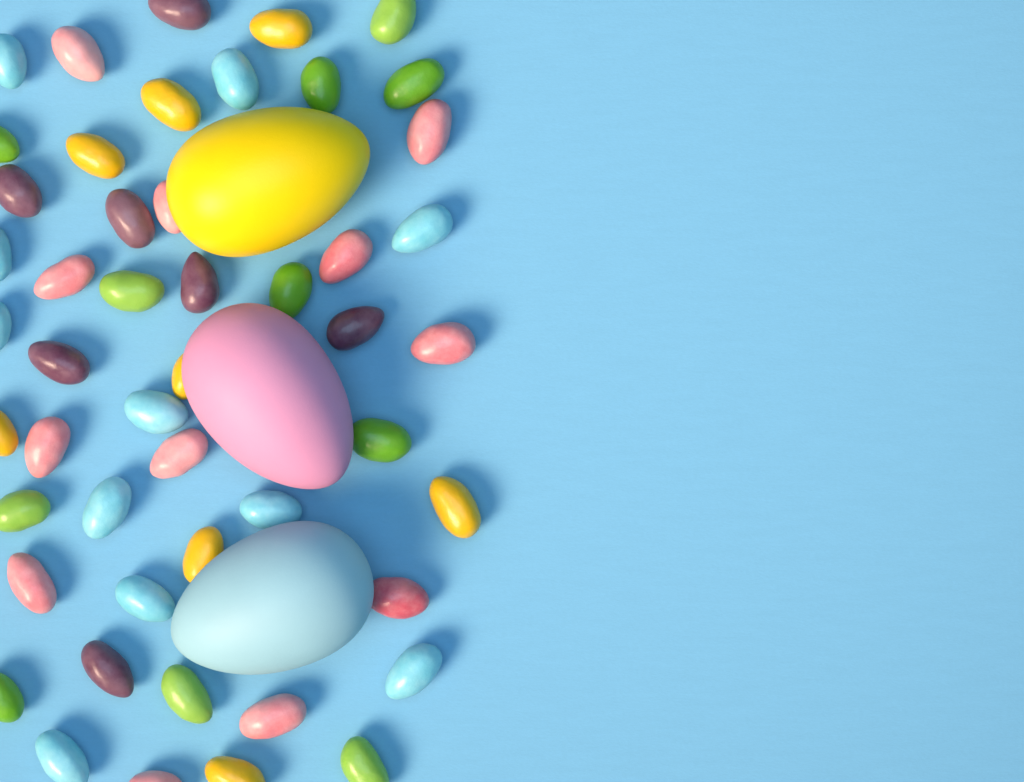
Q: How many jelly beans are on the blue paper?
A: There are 49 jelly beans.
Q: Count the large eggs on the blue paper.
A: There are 3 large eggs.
